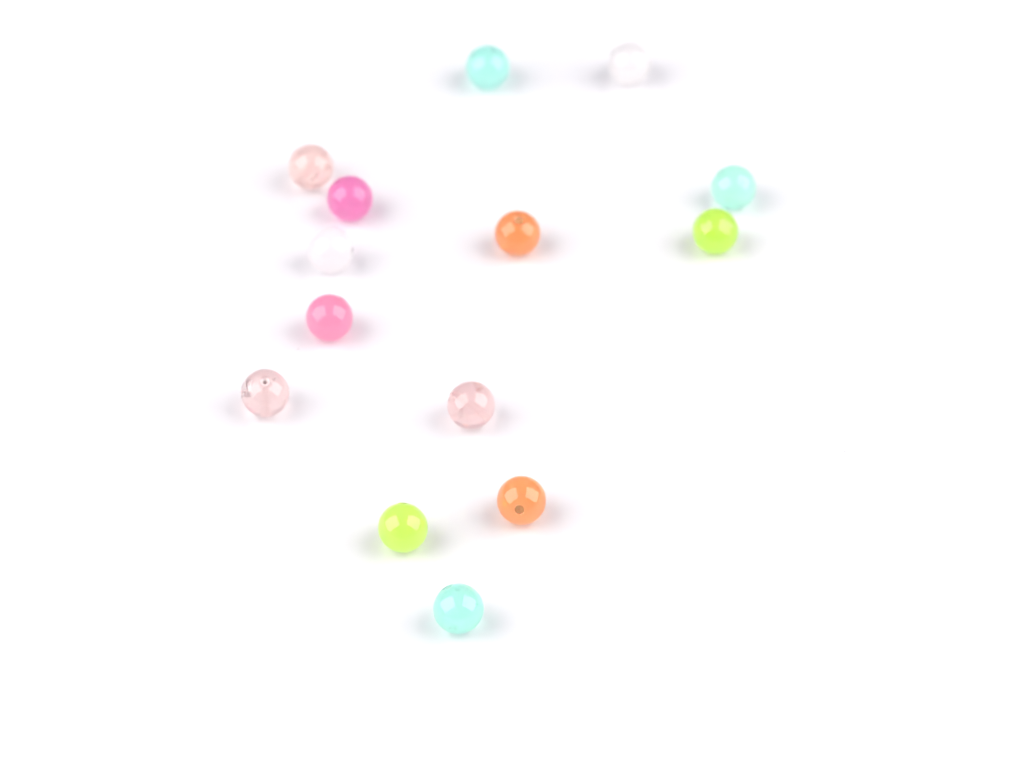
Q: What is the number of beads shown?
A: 14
